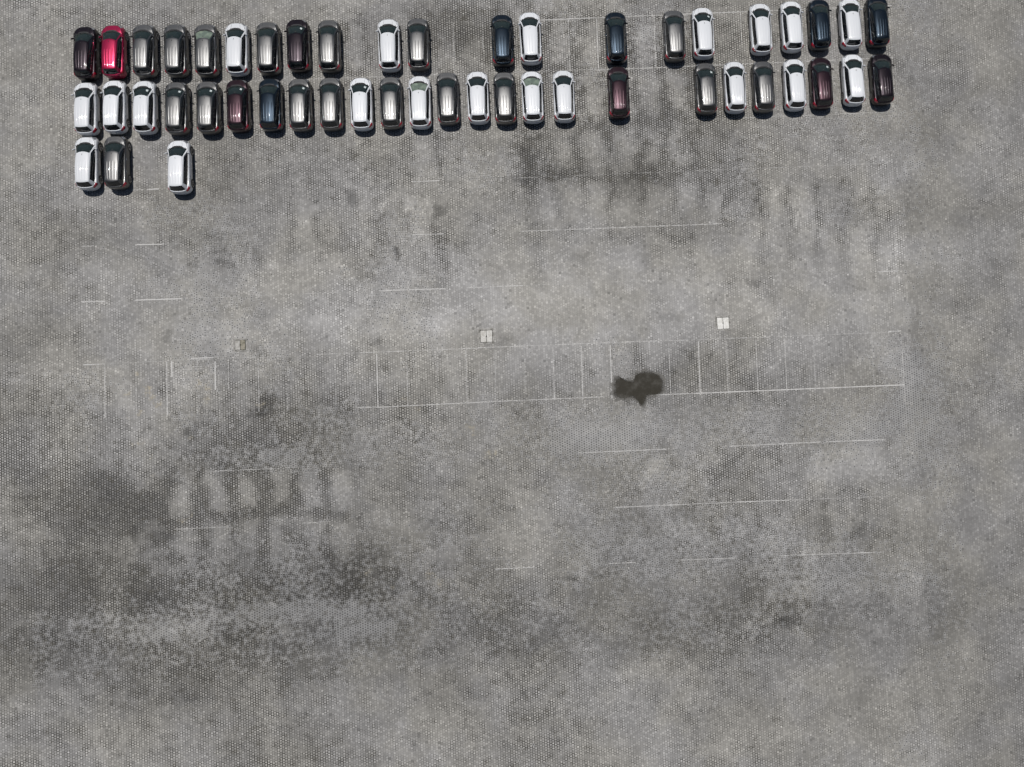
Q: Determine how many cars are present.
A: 49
